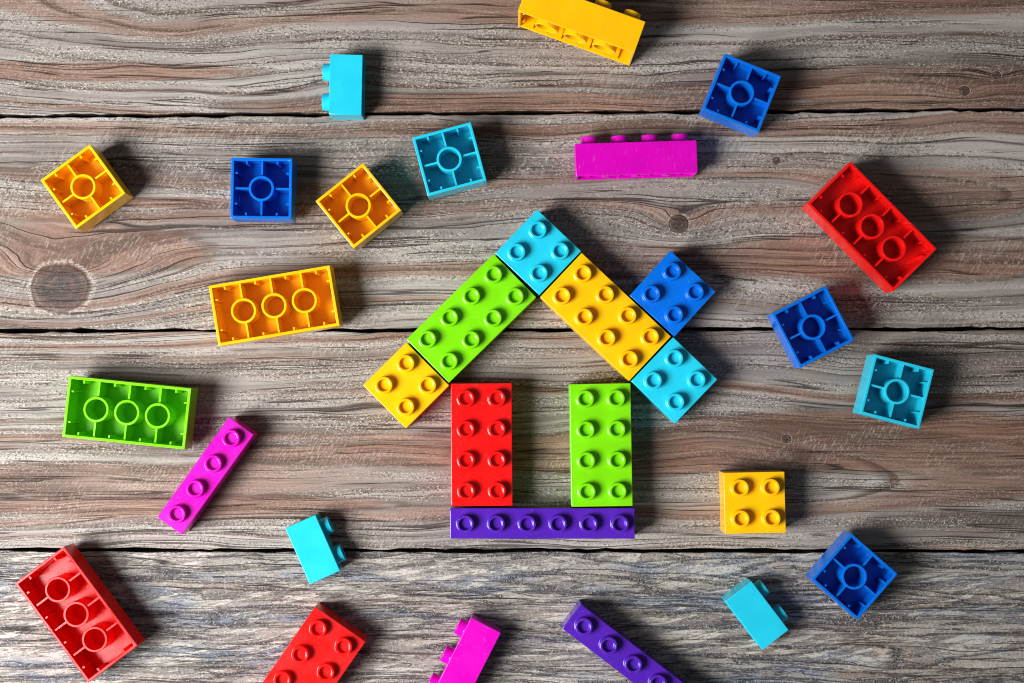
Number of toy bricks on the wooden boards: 31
